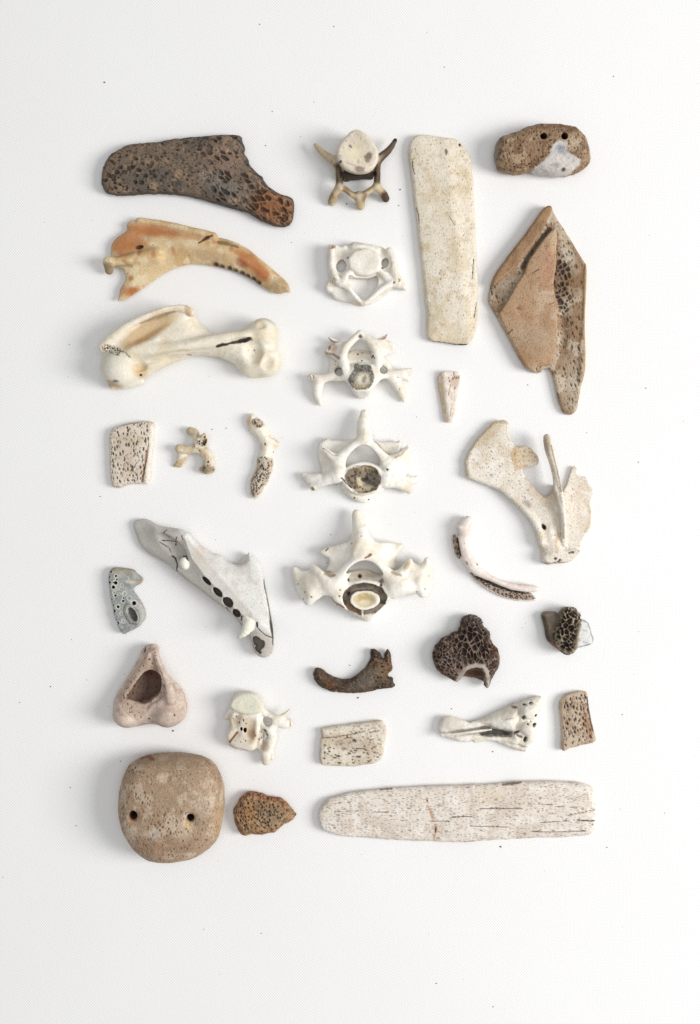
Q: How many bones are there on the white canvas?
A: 30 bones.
